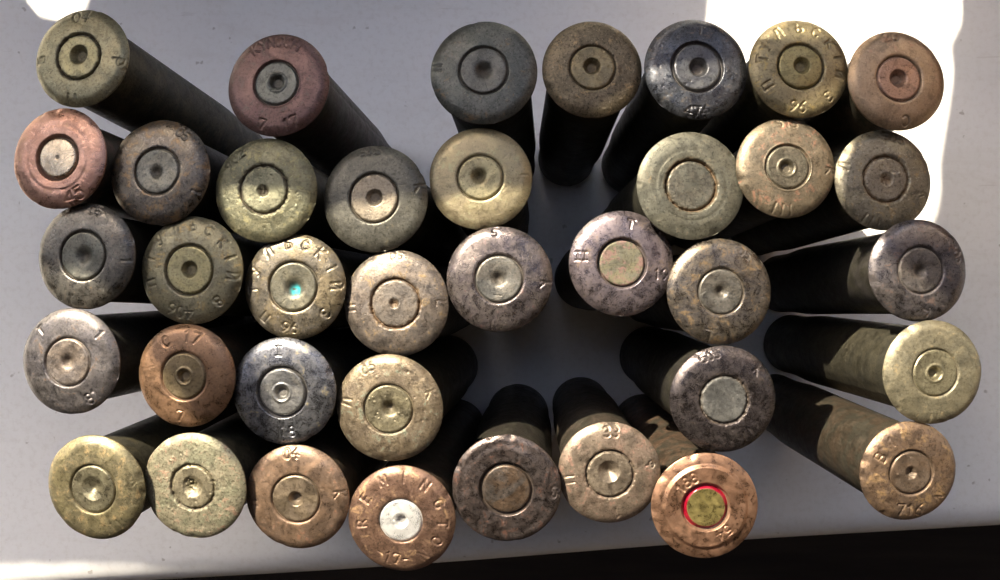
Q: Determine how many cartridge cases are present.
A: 37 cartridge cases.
